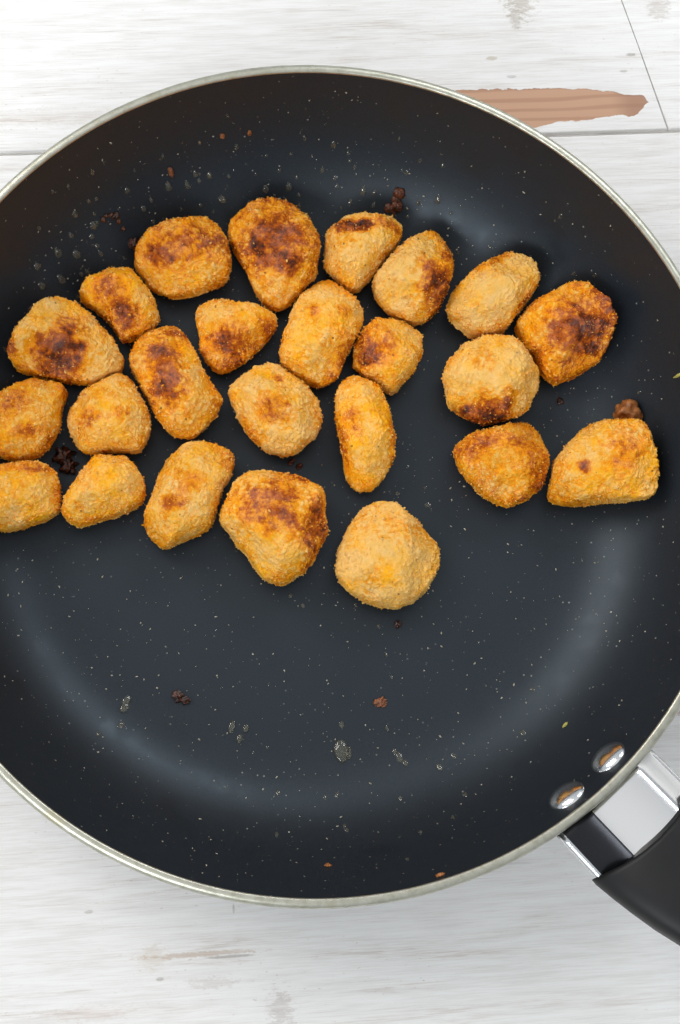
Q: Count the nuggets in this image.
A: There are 24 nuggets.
